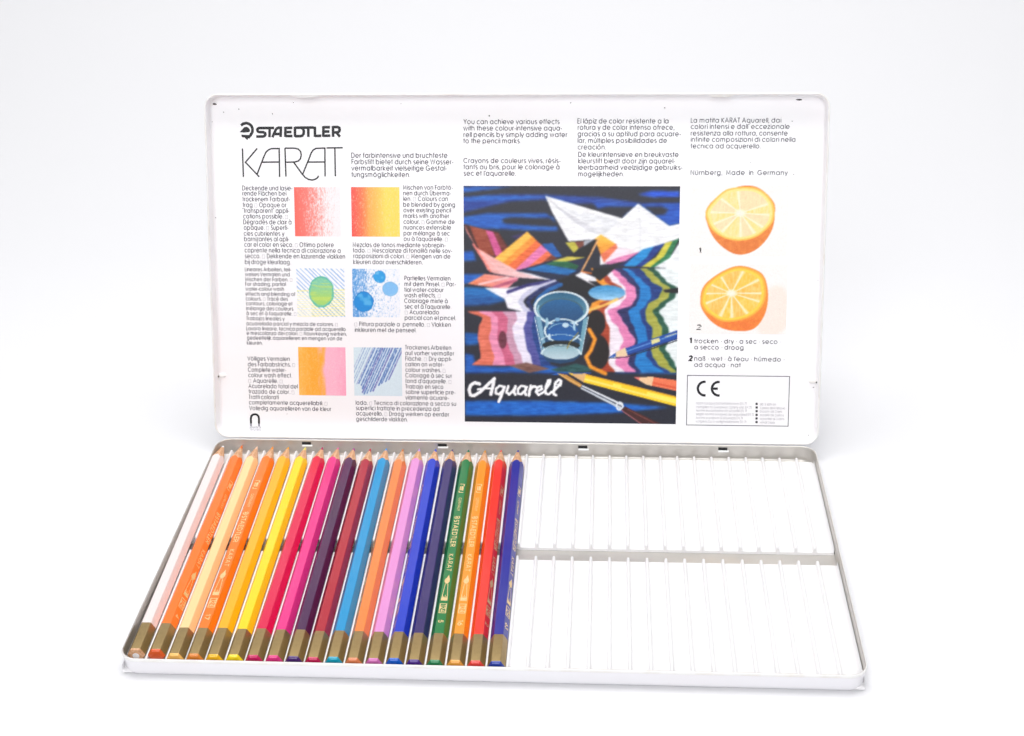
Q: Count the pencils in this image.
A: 19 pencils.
